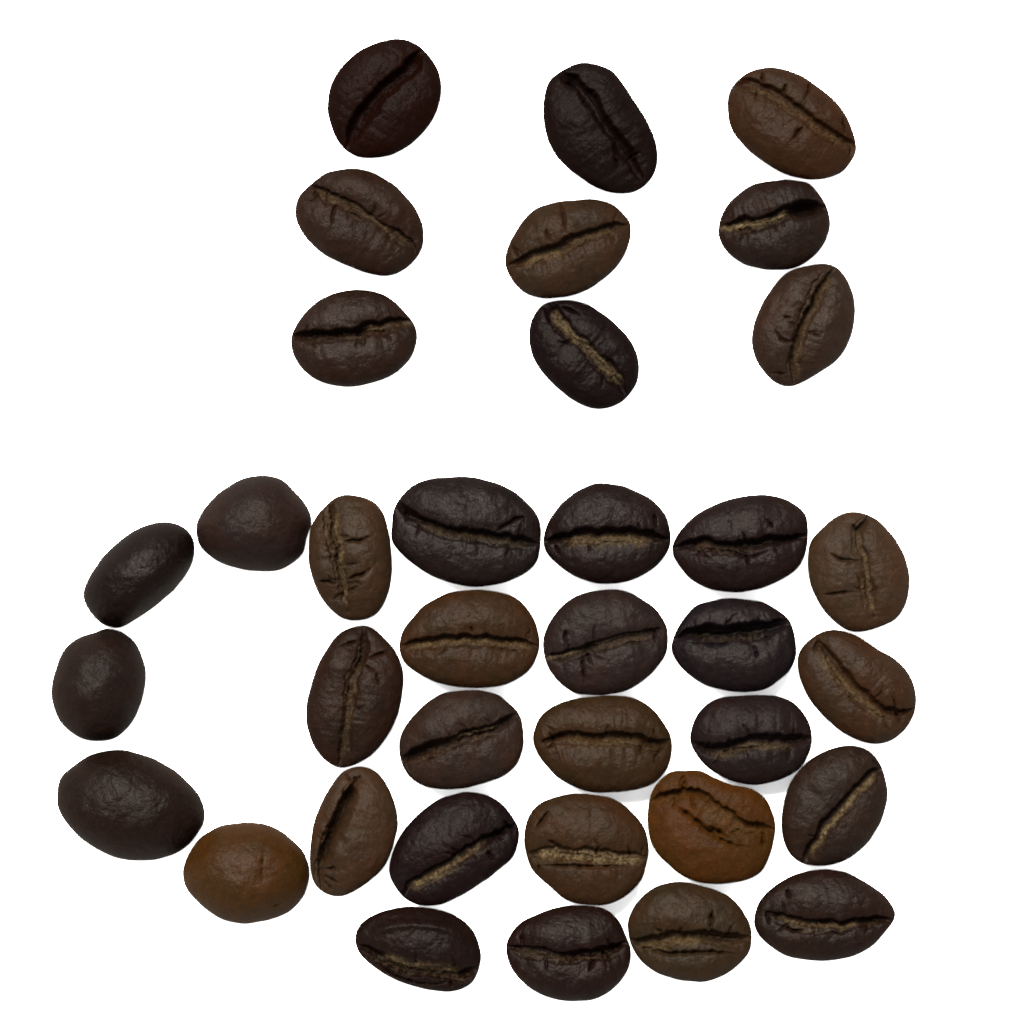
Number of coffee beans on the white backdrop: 36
